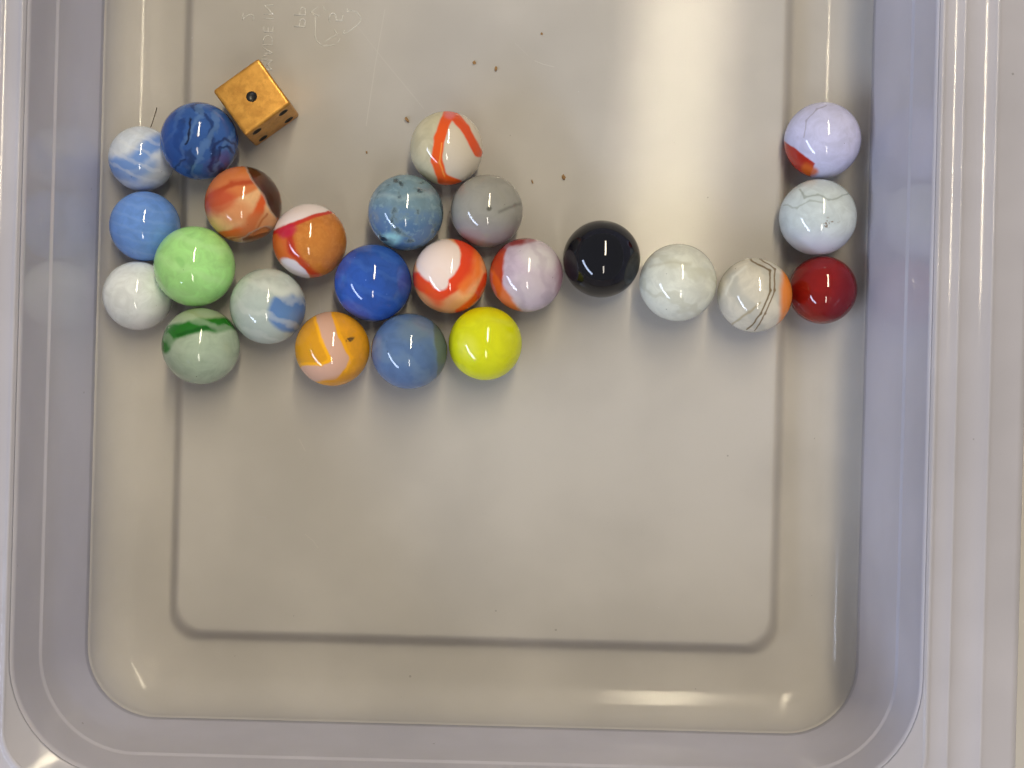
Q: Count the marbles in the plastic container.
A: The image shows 24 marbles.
